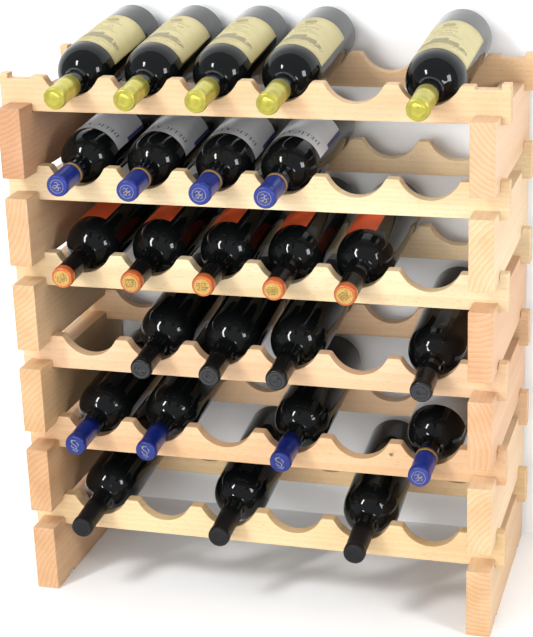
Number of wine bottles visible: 25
